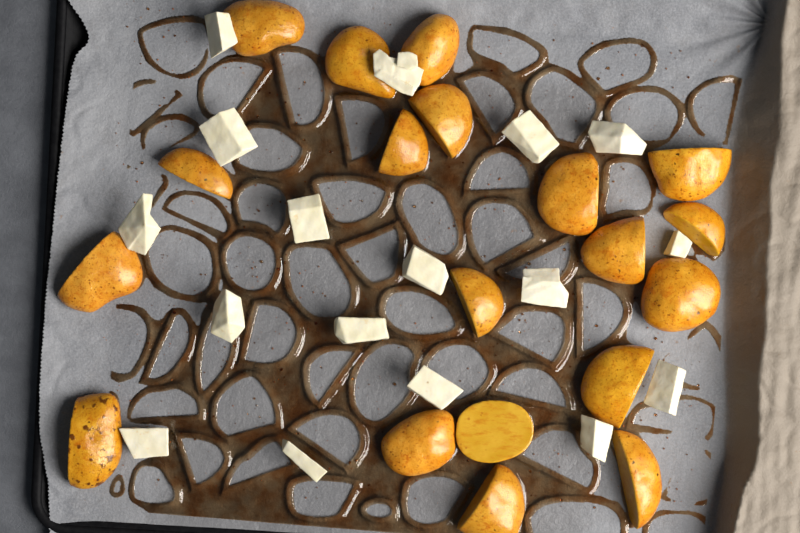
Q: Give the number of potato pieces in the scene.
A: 19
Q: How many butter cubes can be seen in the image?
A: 17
